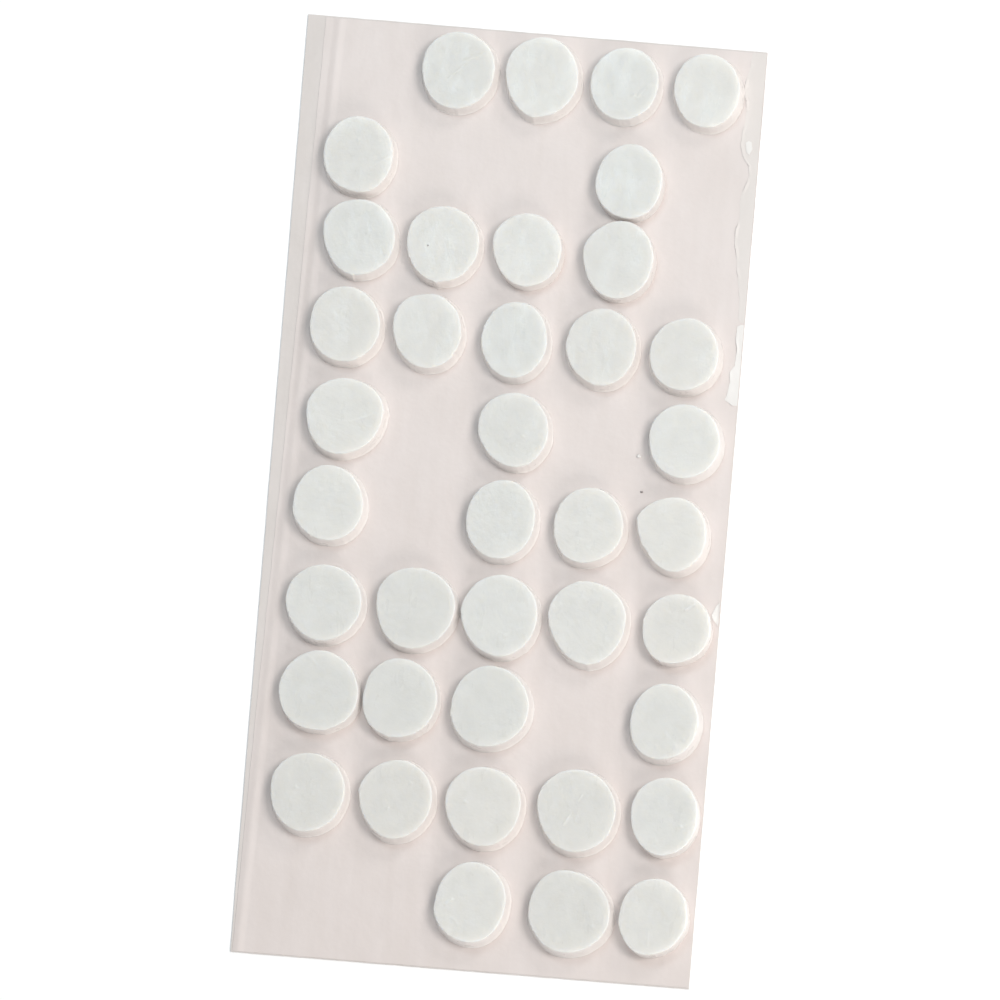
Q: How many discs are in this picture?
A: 39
